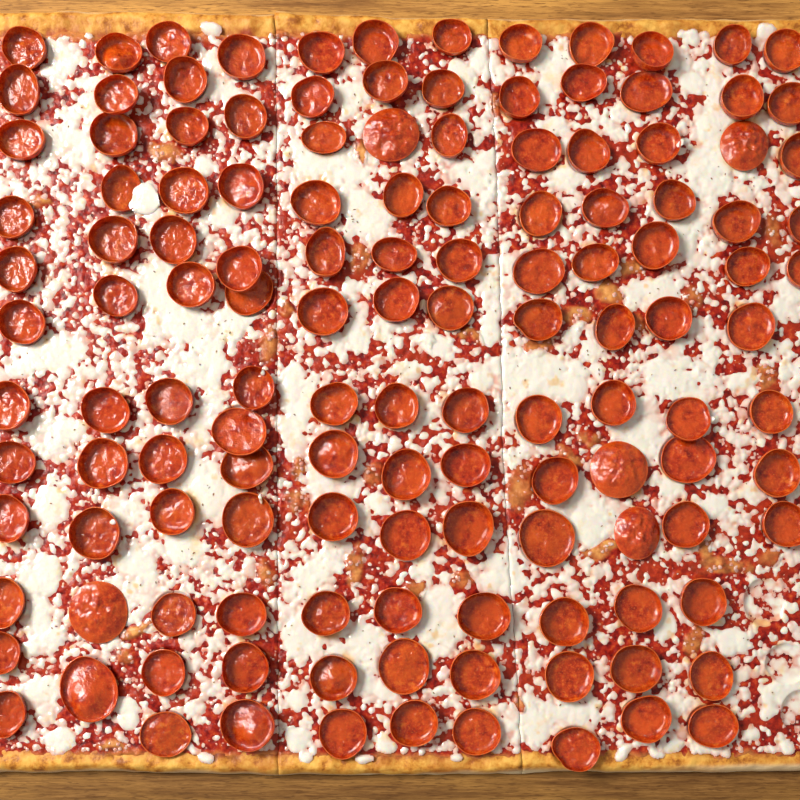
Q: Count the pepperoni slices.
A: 133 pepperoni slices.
